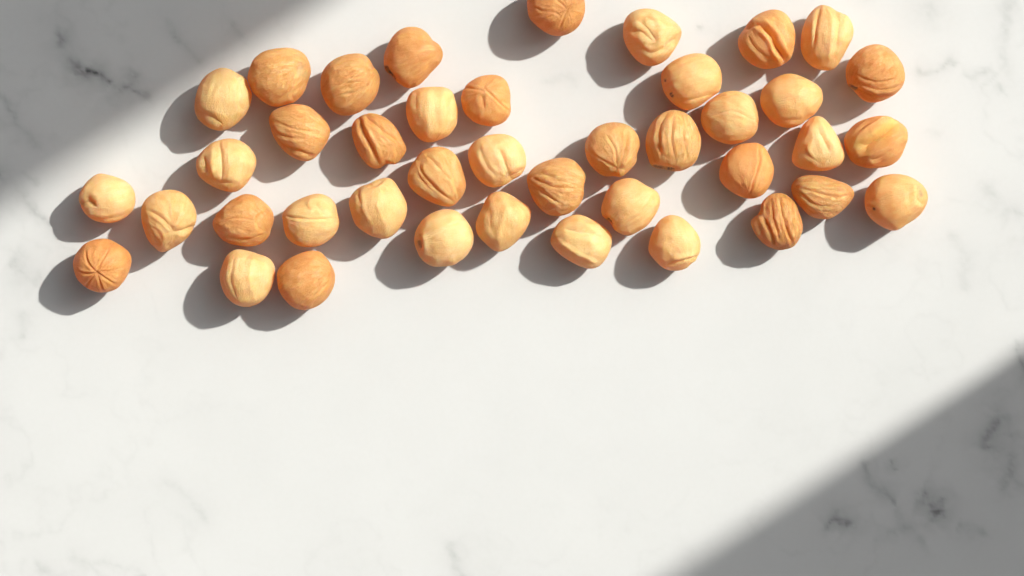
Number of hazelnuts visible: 41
